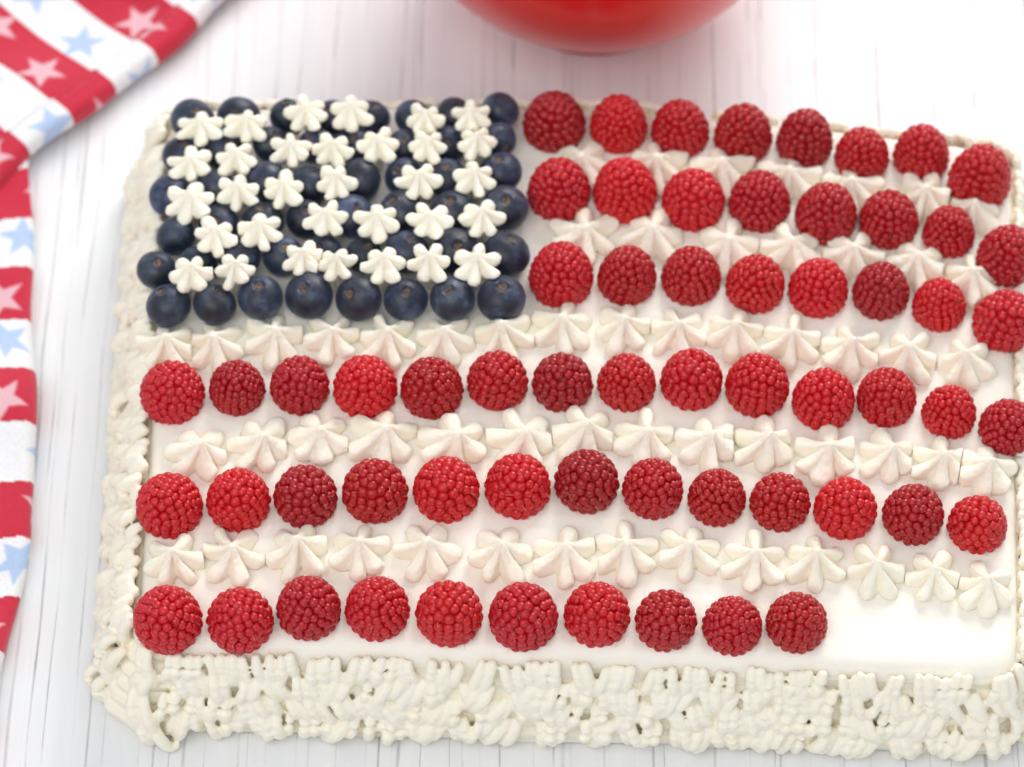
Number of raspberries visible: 61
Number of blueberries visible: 49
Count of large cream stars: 57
